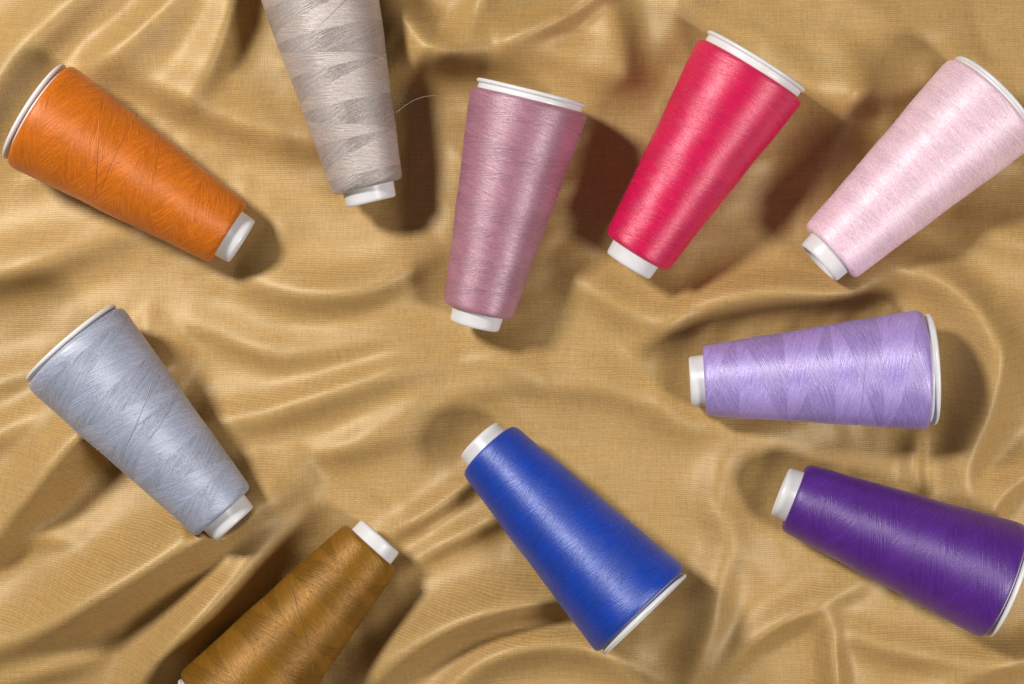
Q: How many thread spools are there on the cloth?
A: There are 10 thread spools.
